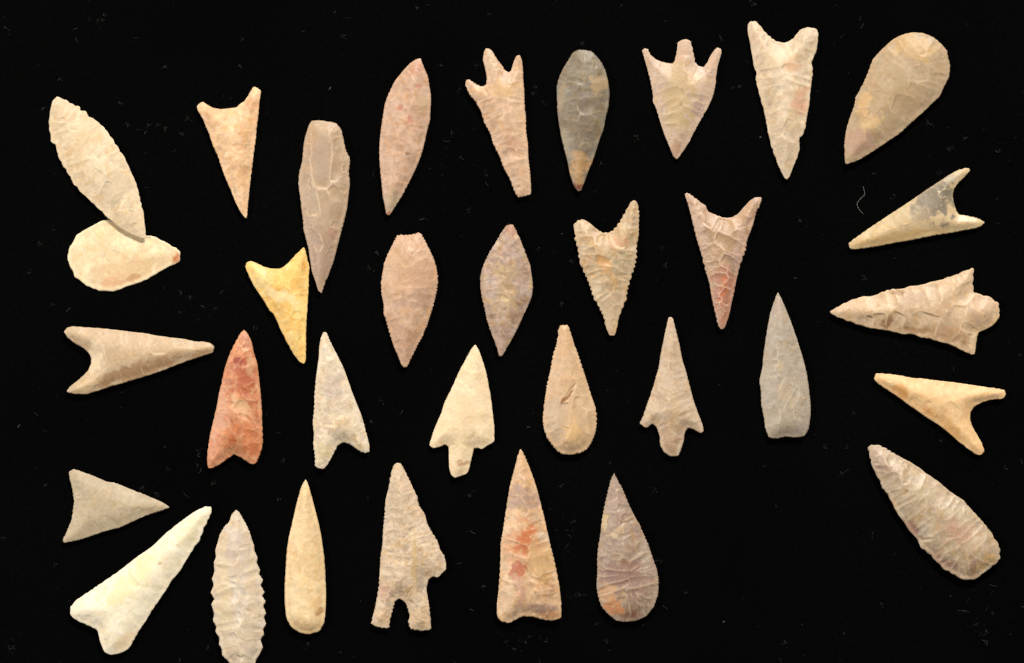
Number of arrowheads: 33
